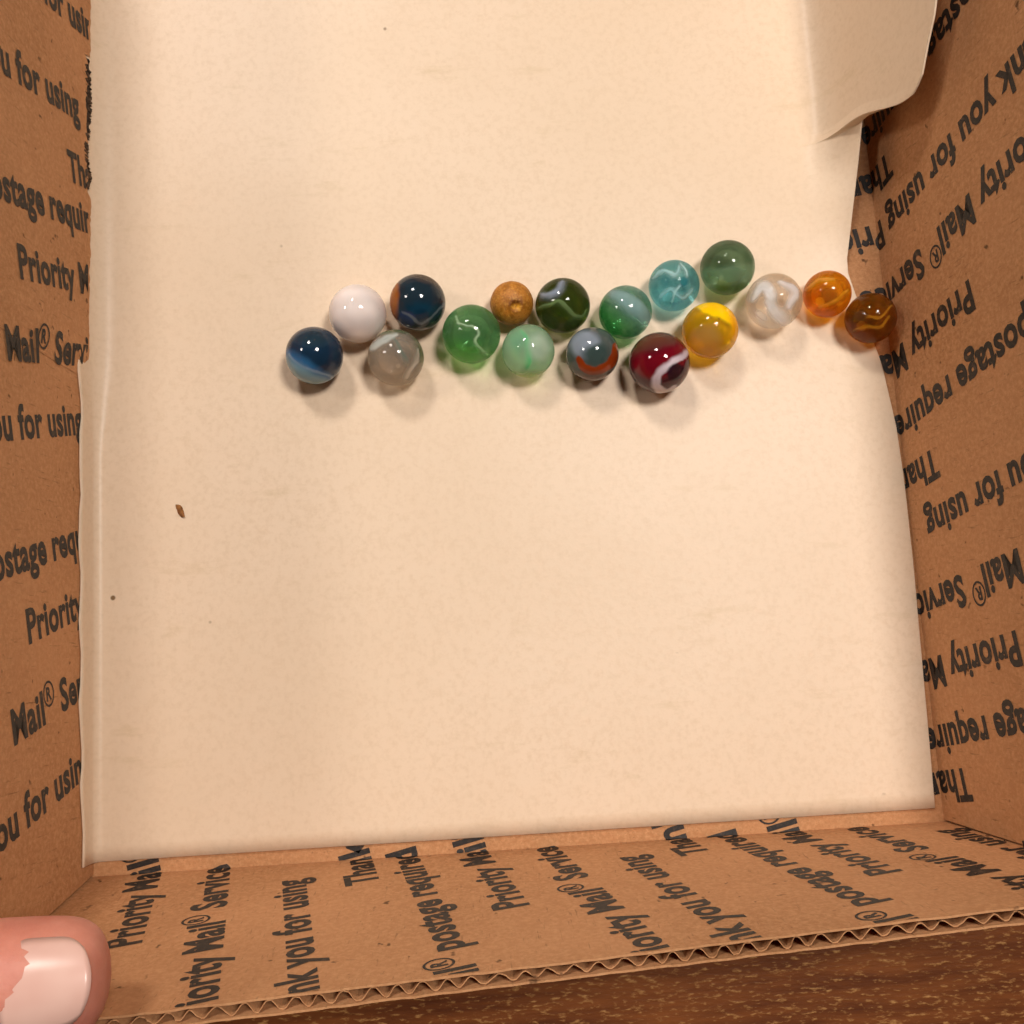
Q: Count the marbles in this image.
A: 17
